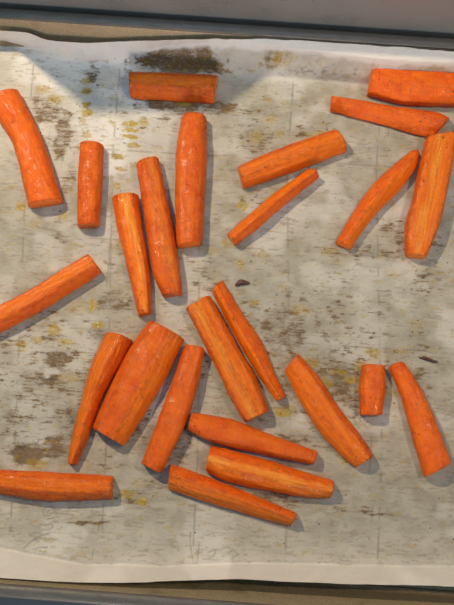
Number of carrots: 25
